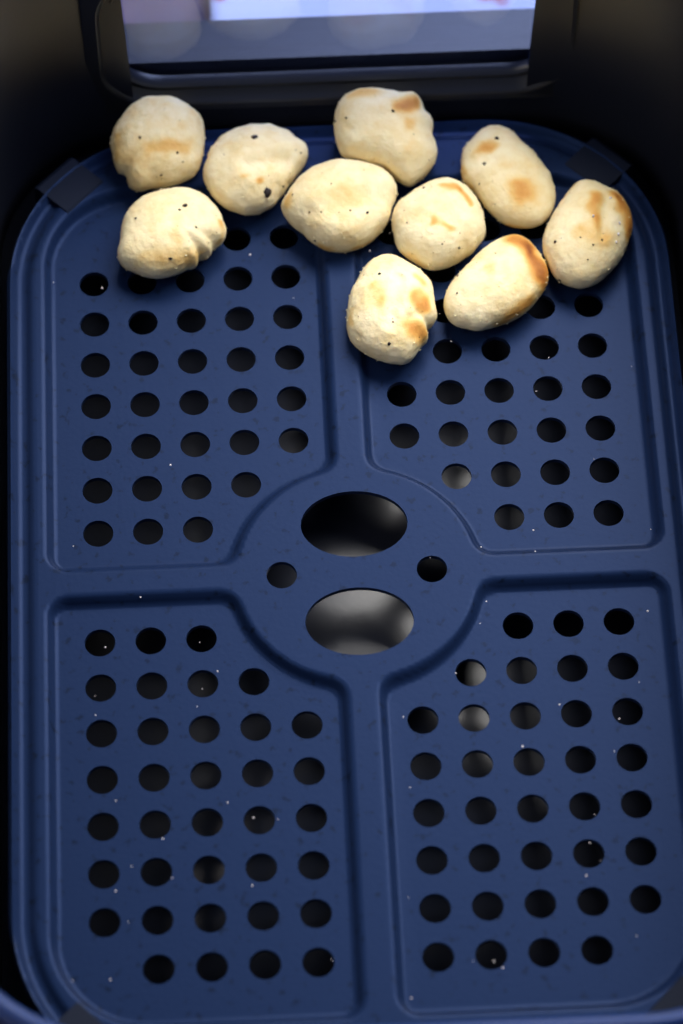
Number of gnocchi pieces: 10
